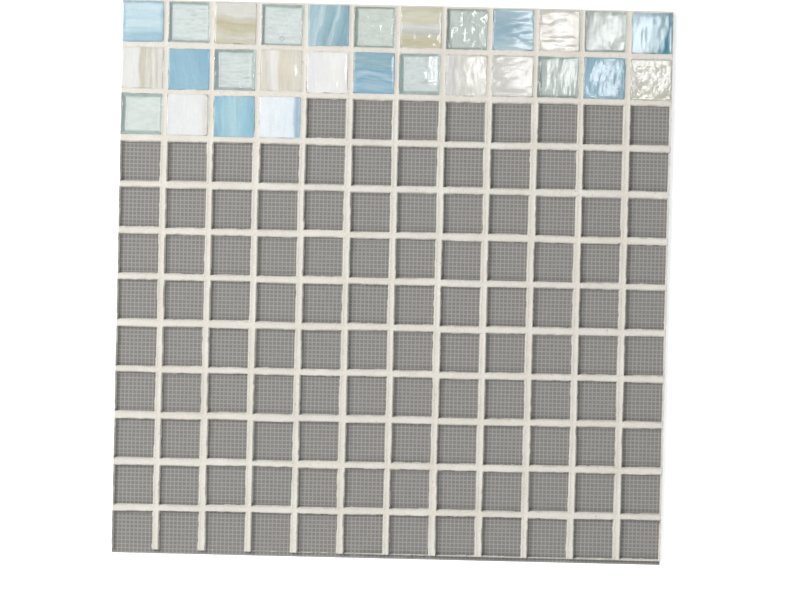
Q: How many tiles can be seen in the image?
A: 28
